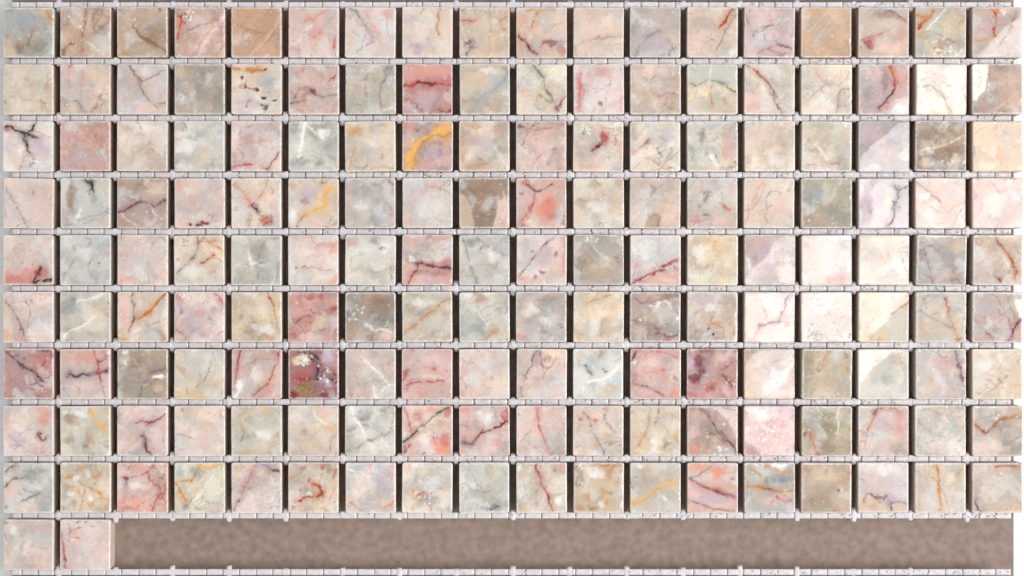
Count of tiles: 164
